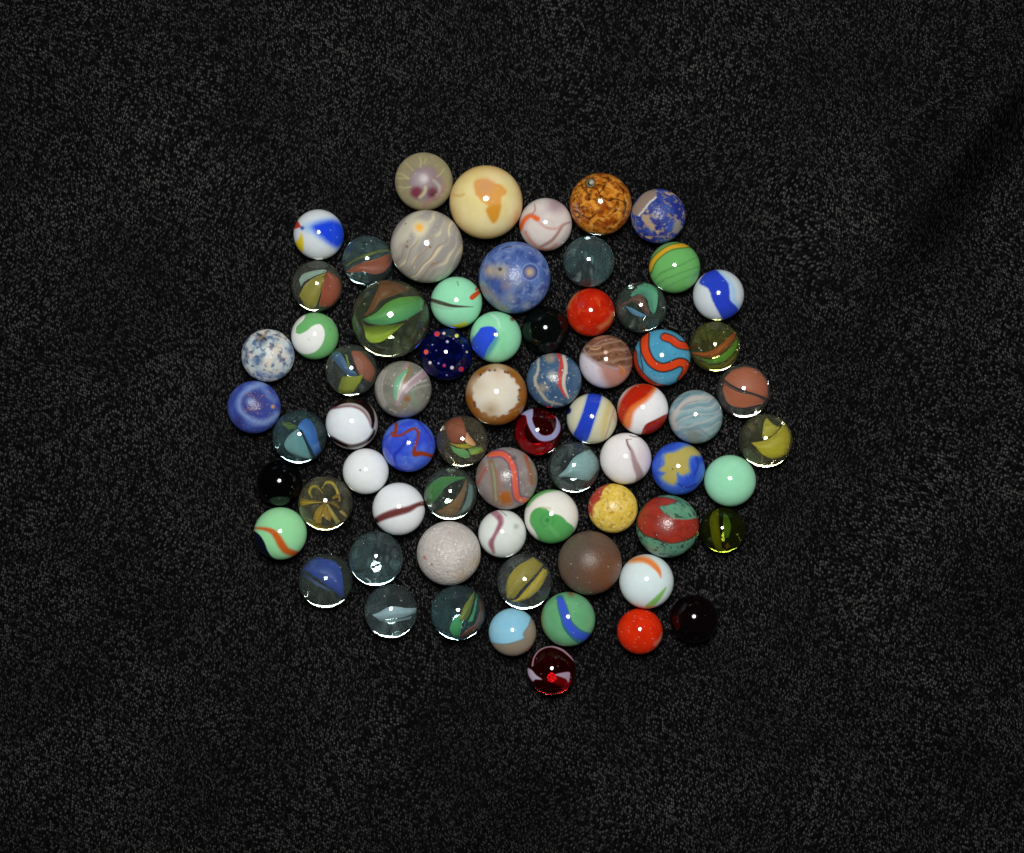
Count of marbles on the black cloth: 69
